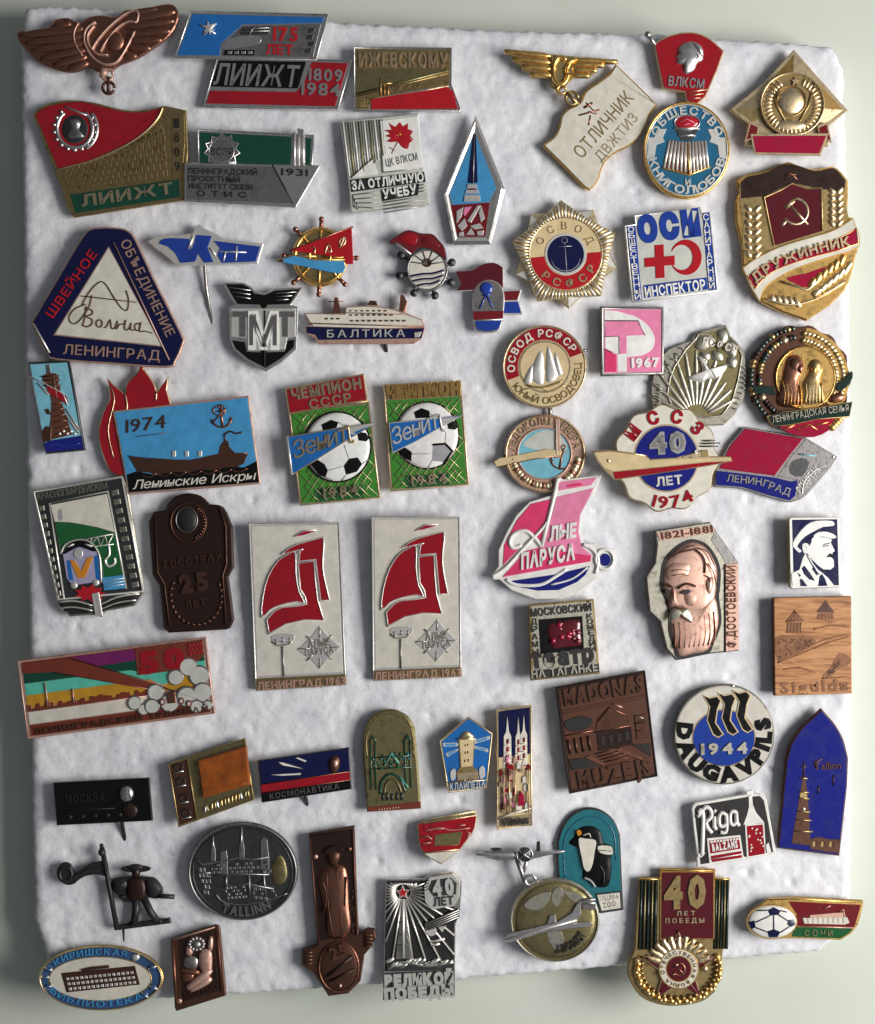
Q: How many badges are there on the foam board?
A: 62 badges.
